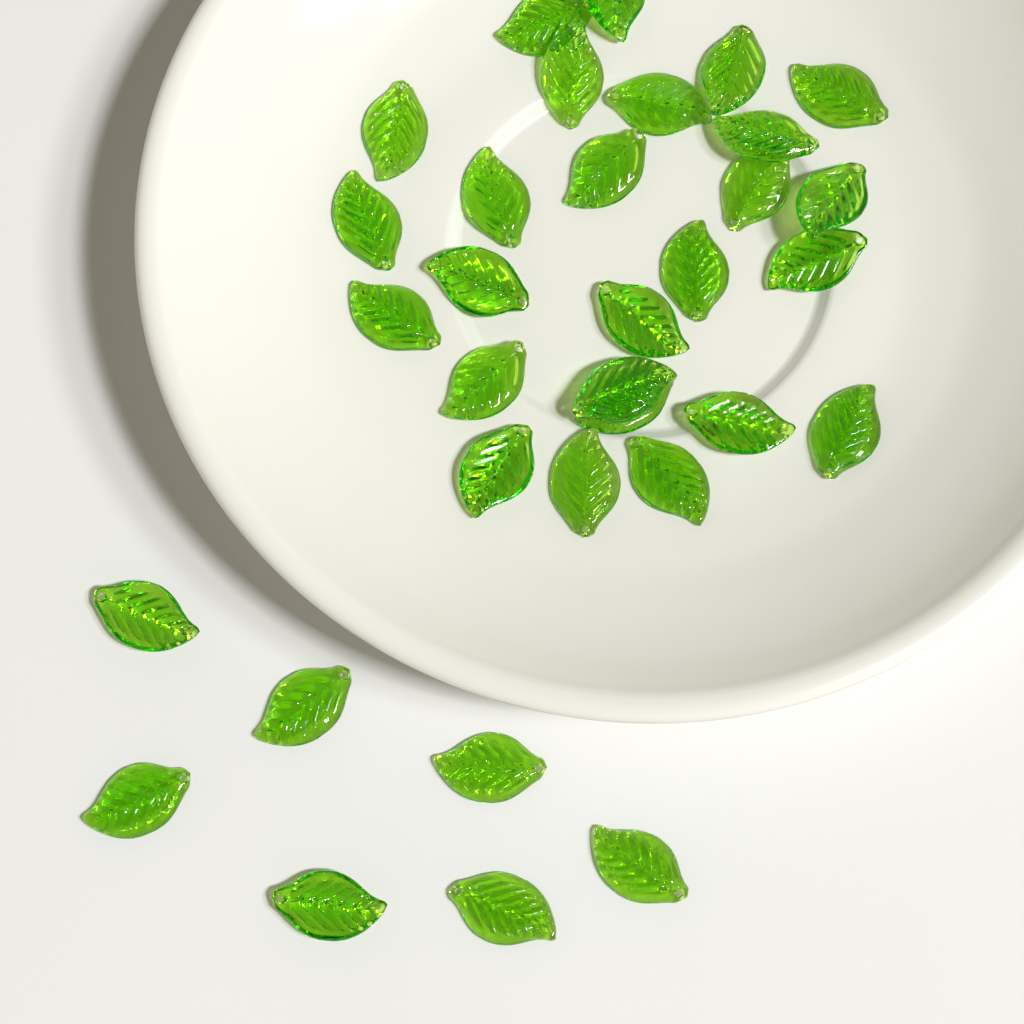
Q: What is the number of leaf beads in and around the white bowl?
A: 33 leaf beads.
